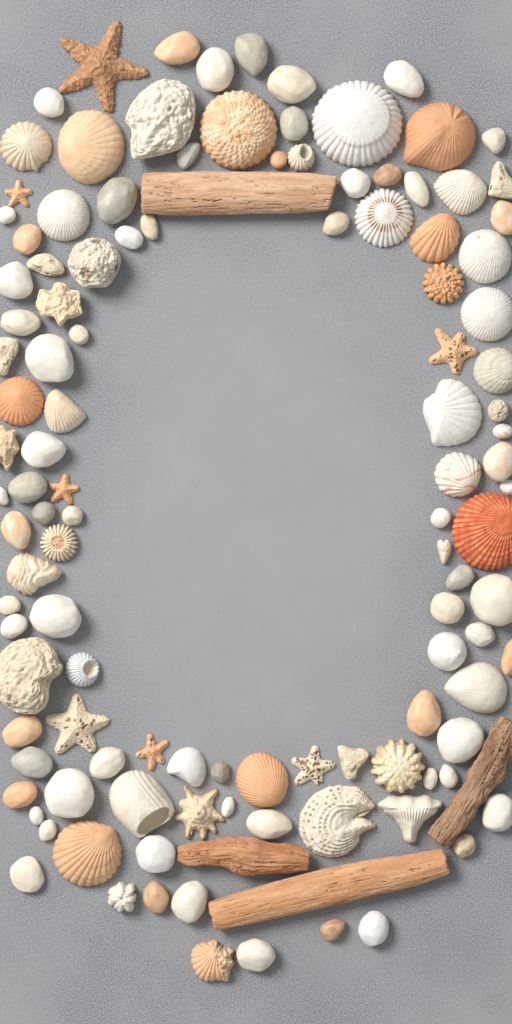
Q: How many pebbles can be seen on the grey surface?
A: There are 64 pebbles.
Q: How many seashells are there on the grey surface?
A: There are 31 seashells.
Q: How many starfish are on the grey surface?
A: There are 7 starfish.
